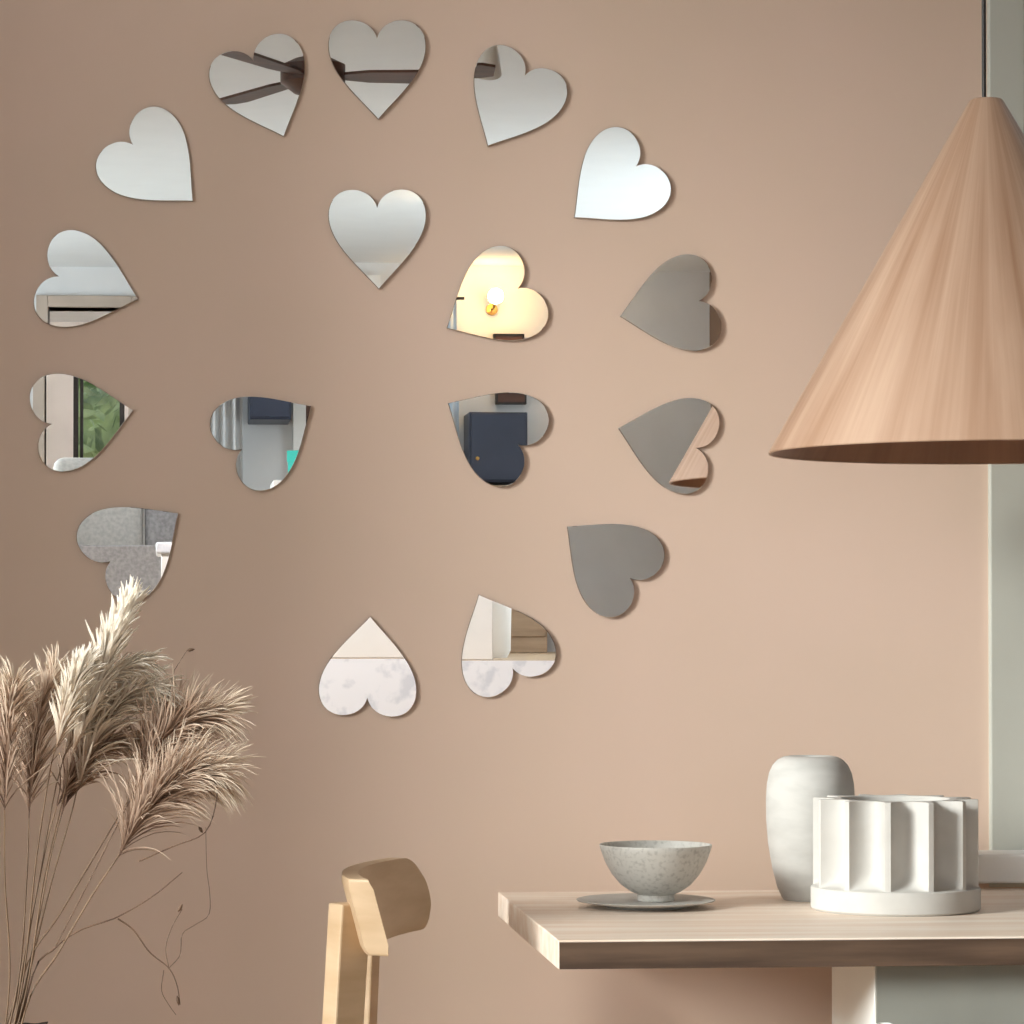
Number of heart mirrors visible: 17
